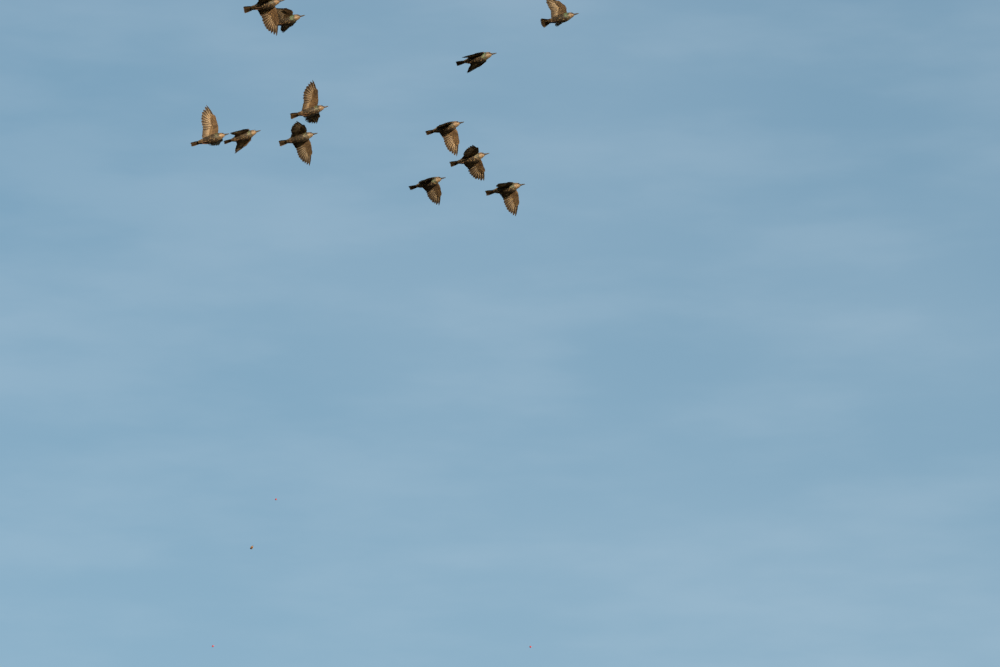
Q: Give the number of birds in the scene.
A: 12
